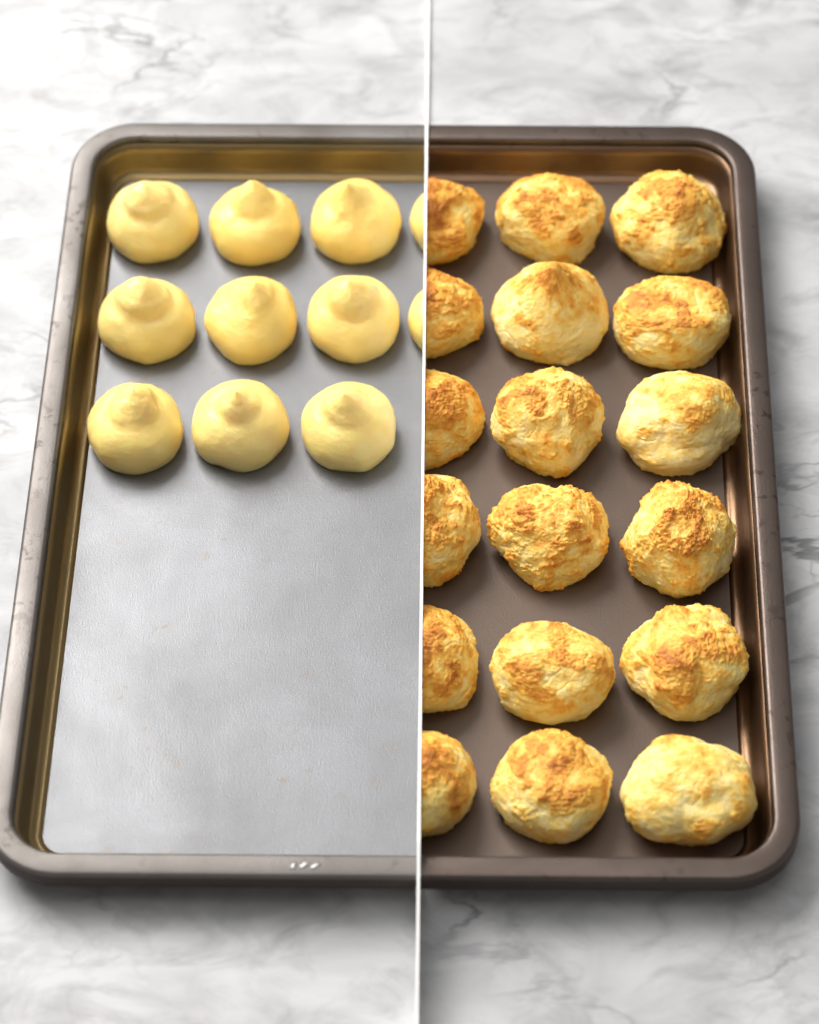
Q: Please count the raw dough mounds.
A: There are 11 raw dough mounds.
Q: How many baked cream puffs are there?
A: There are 18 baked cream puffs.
